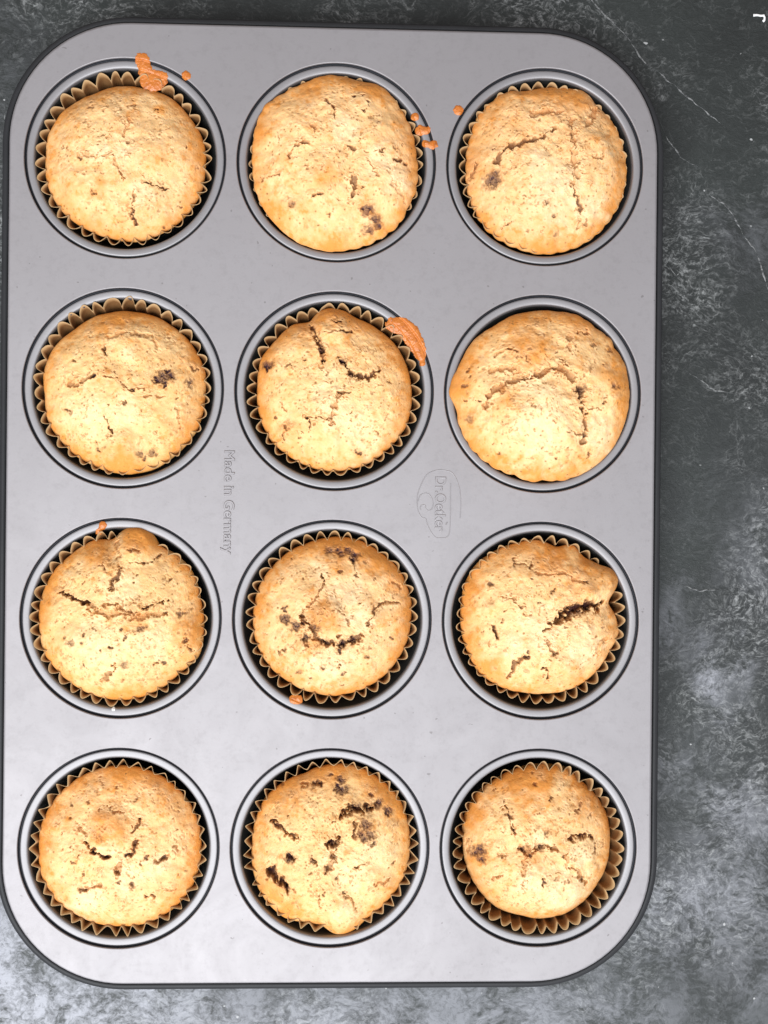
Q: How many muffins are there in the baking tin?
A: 12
